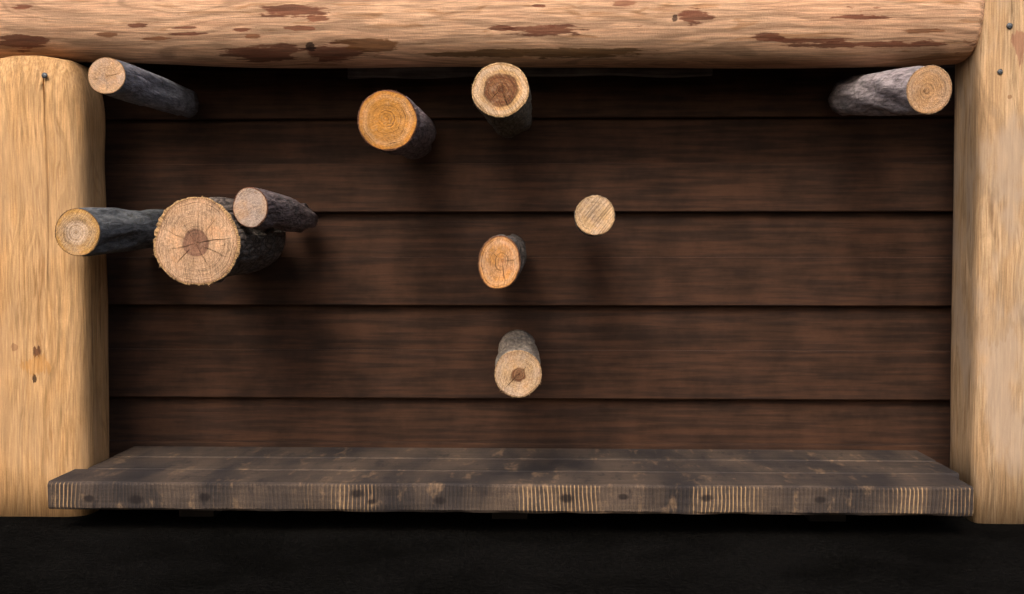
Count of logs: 10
